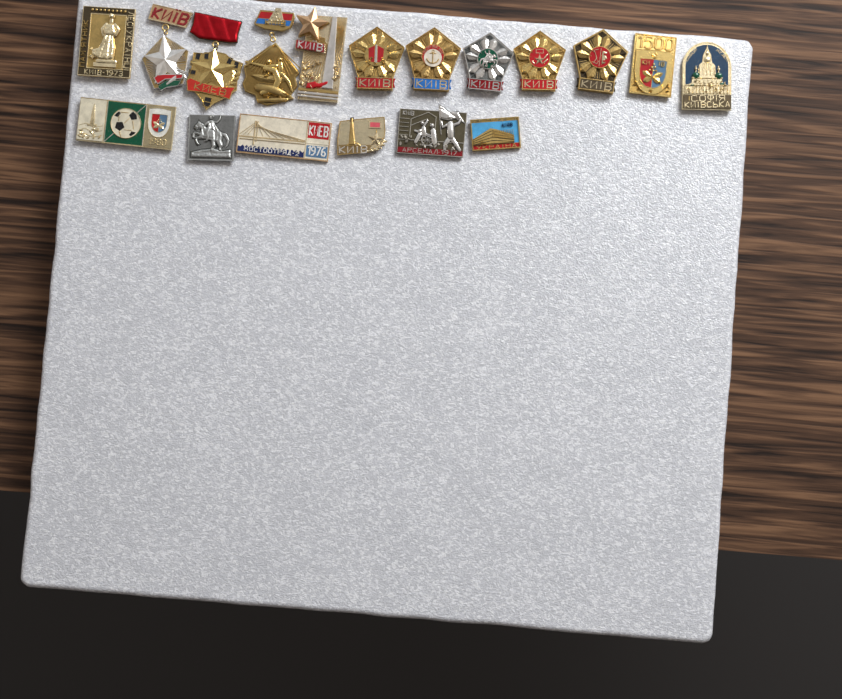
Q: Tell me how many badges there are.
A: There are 18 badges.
